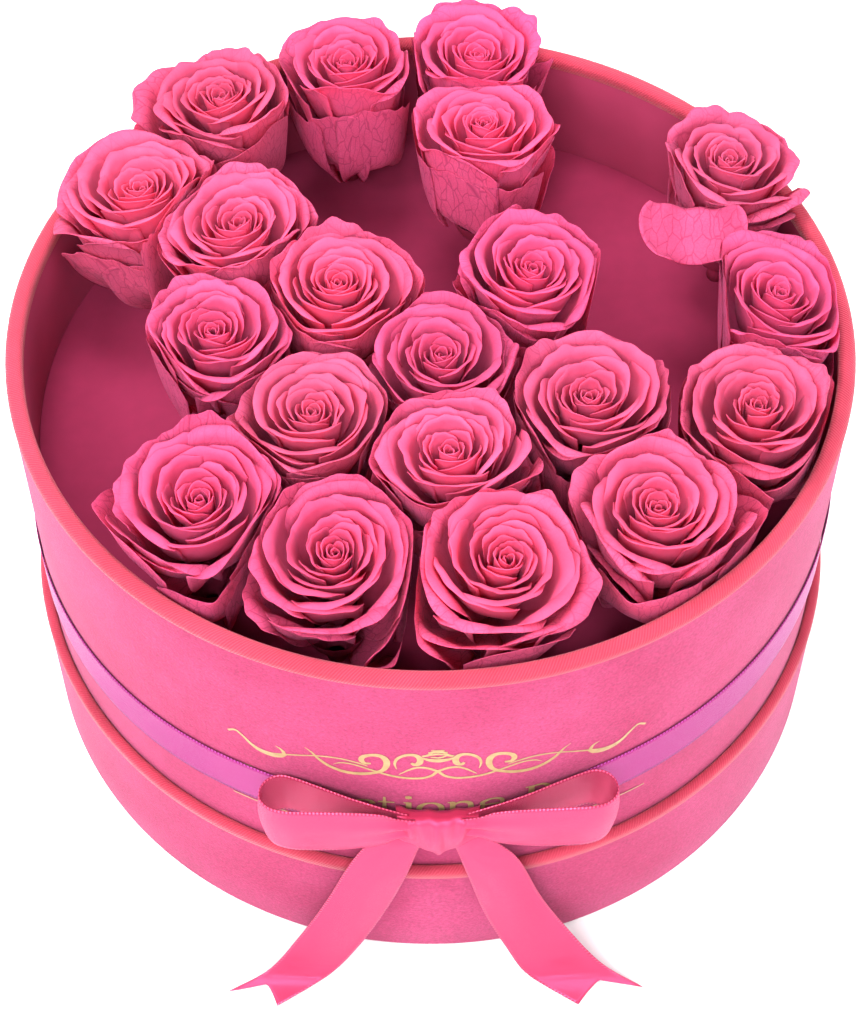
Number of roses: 20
